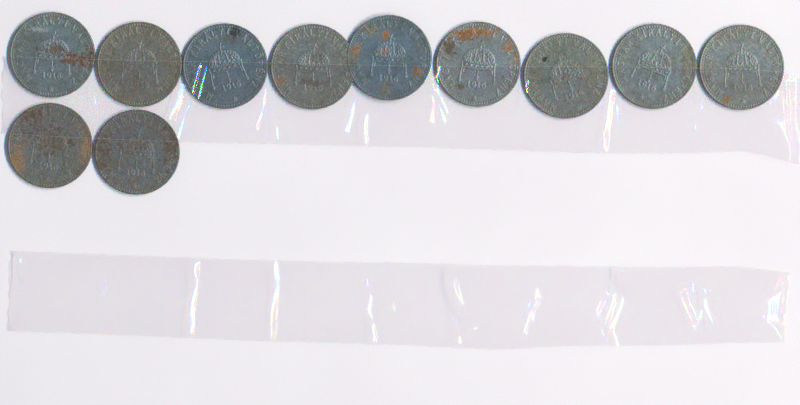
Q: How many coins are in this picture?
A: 11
